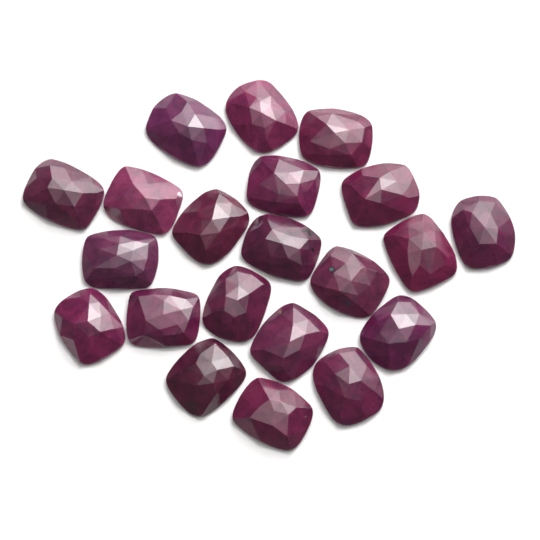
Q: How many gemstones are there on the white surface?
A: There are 21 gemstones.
